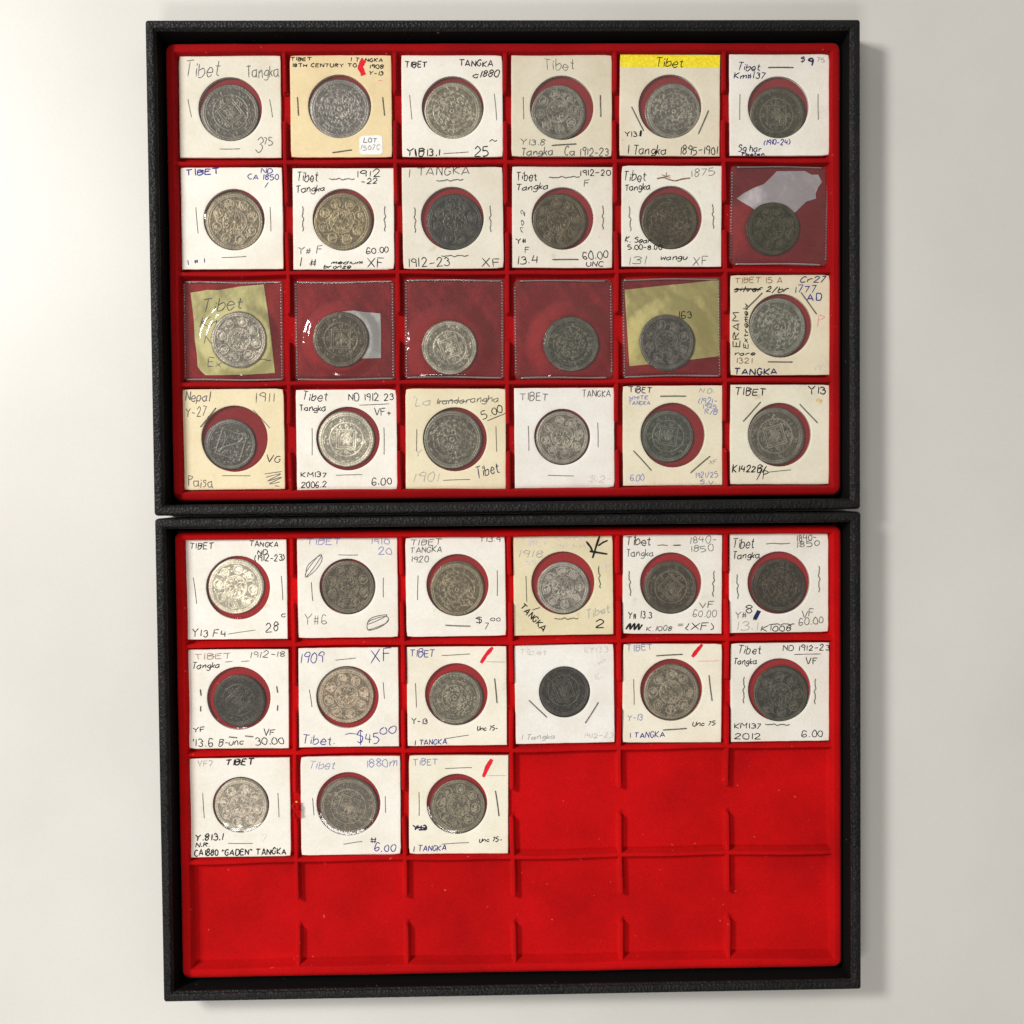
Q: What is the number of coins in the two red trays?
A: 39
